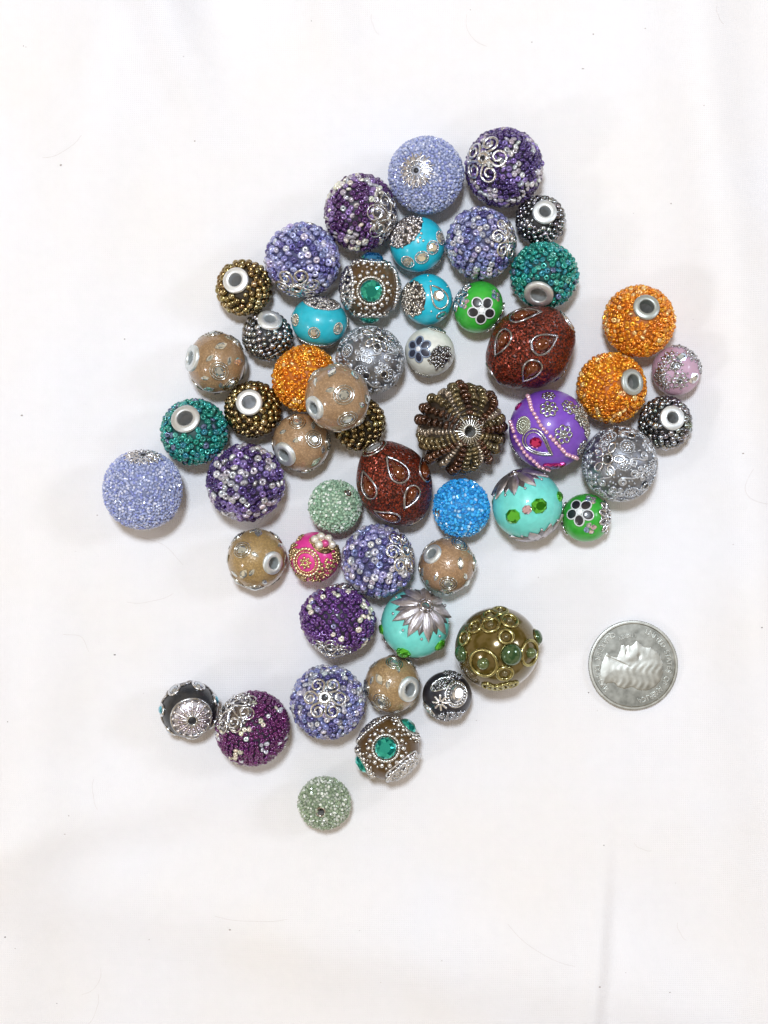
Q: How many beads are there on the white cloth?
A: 52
